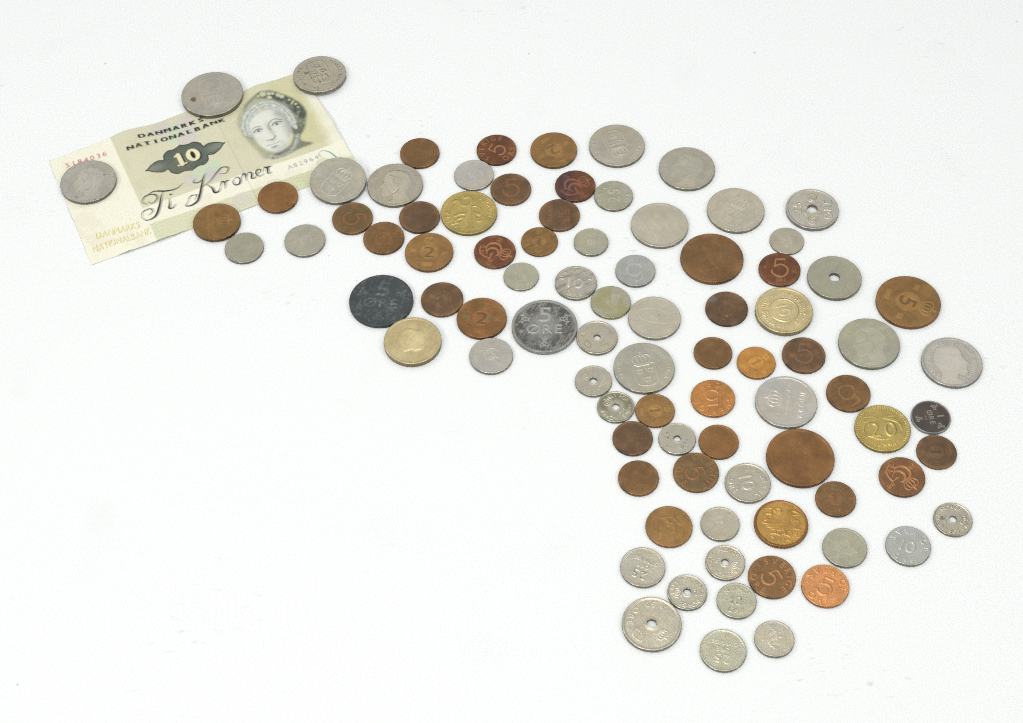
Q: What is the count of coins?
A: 88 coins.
